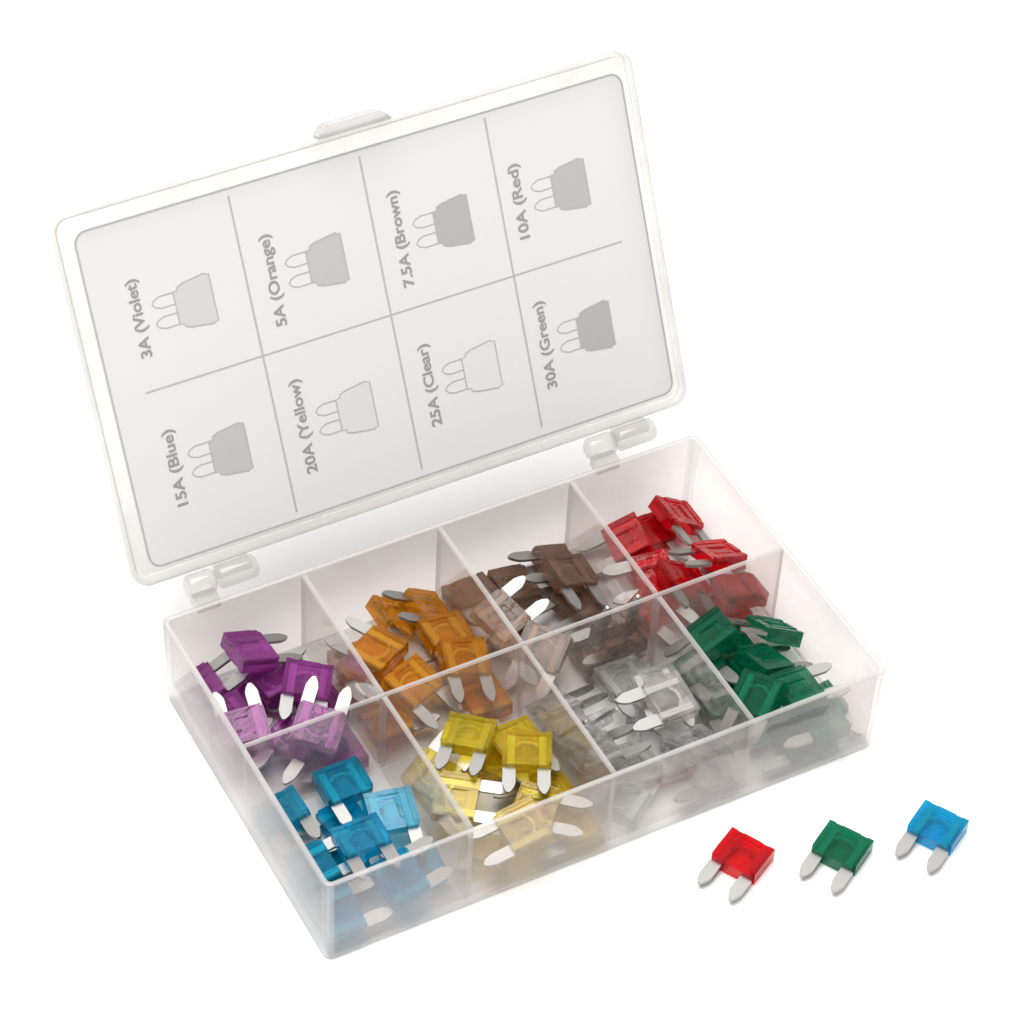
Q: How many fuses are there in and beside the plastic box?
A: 91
